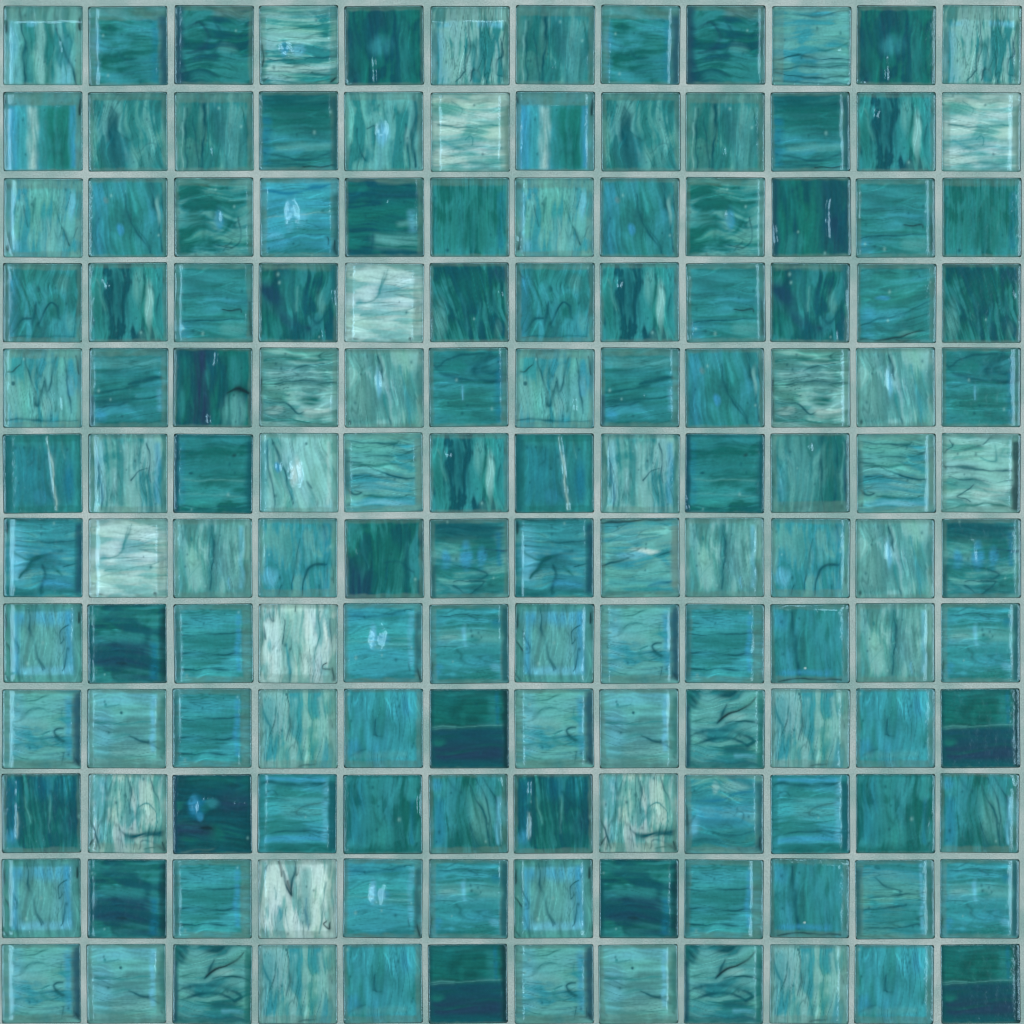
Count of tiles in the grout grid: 144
